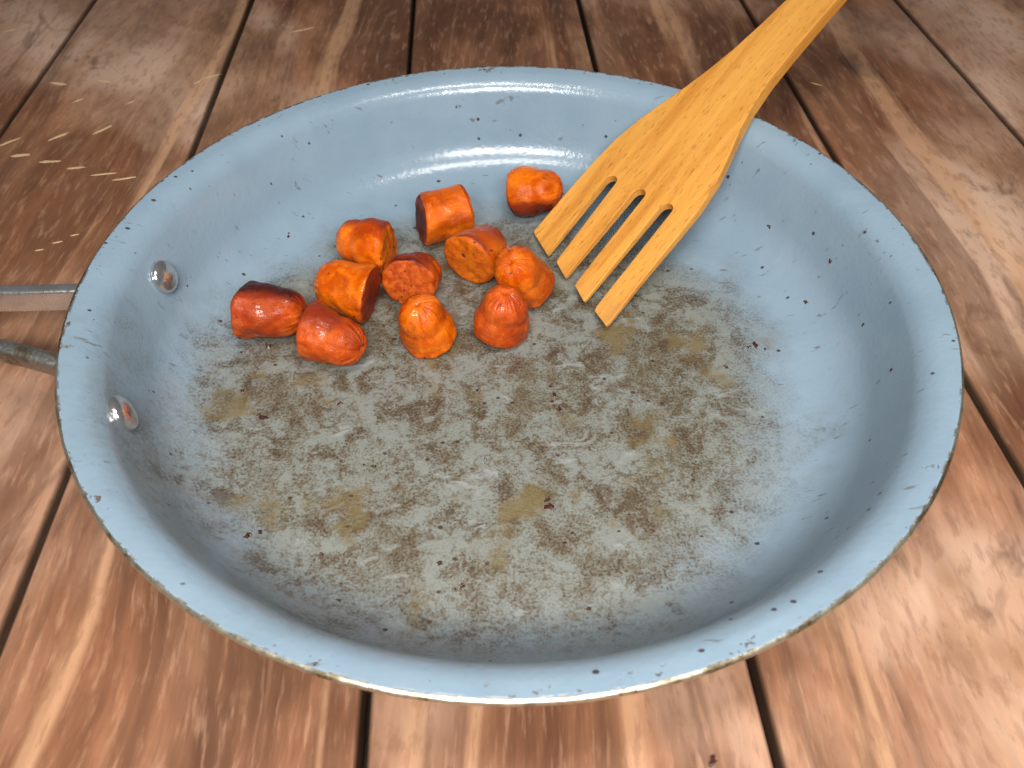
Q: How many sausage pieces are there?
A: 11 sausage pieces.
